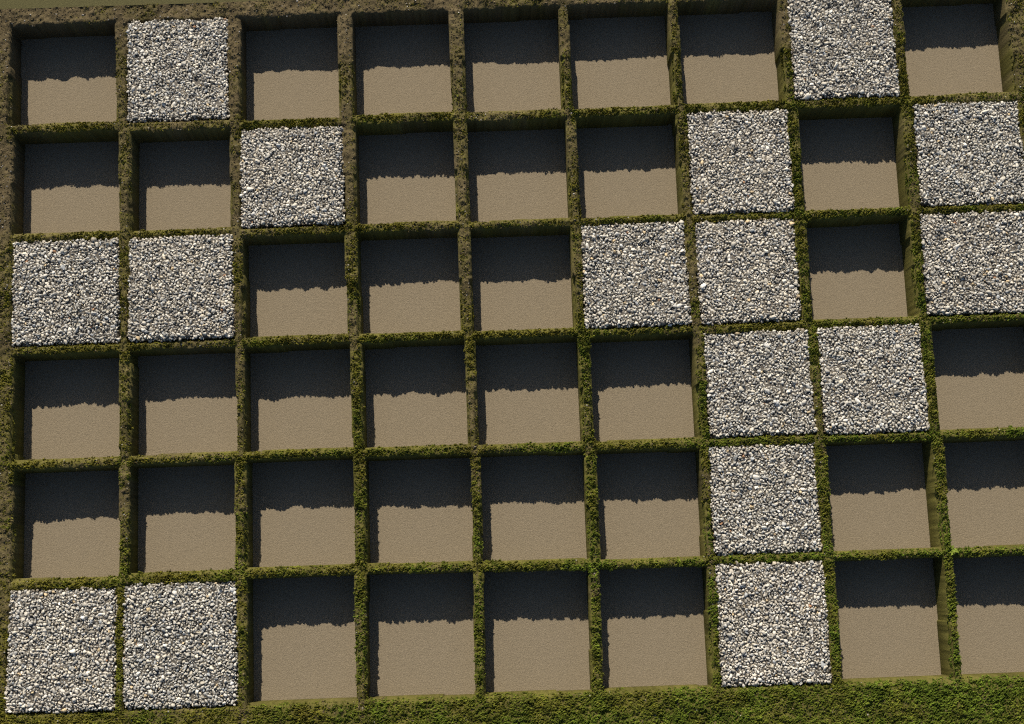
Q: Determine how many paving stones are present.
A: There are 16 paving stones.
